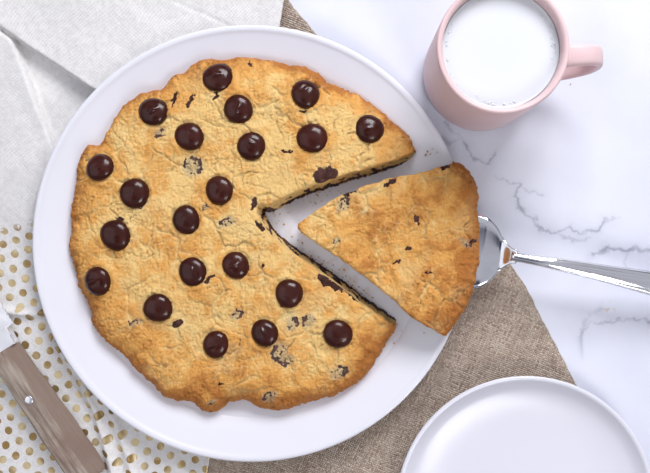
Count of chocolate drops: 21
